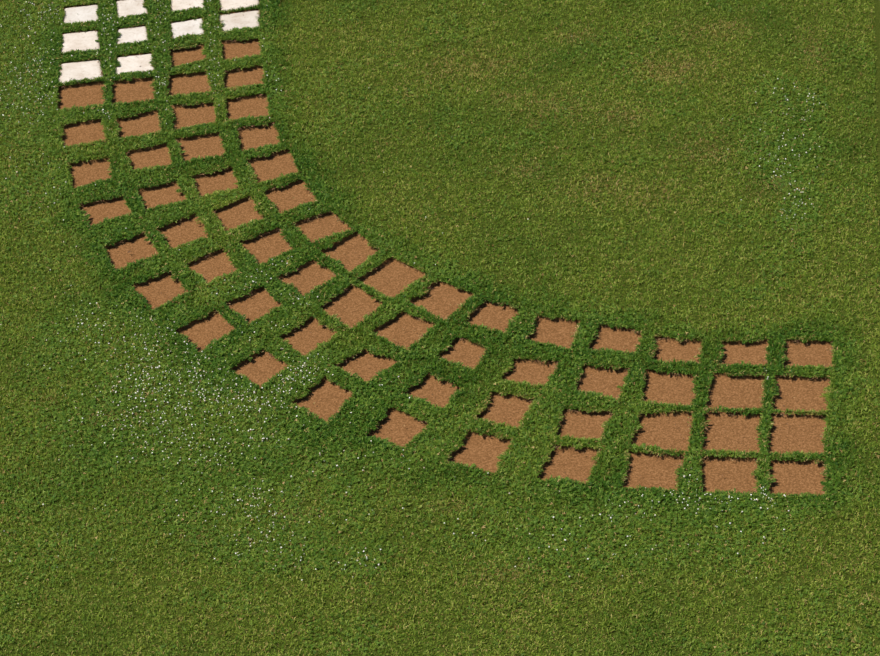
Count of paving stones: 10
